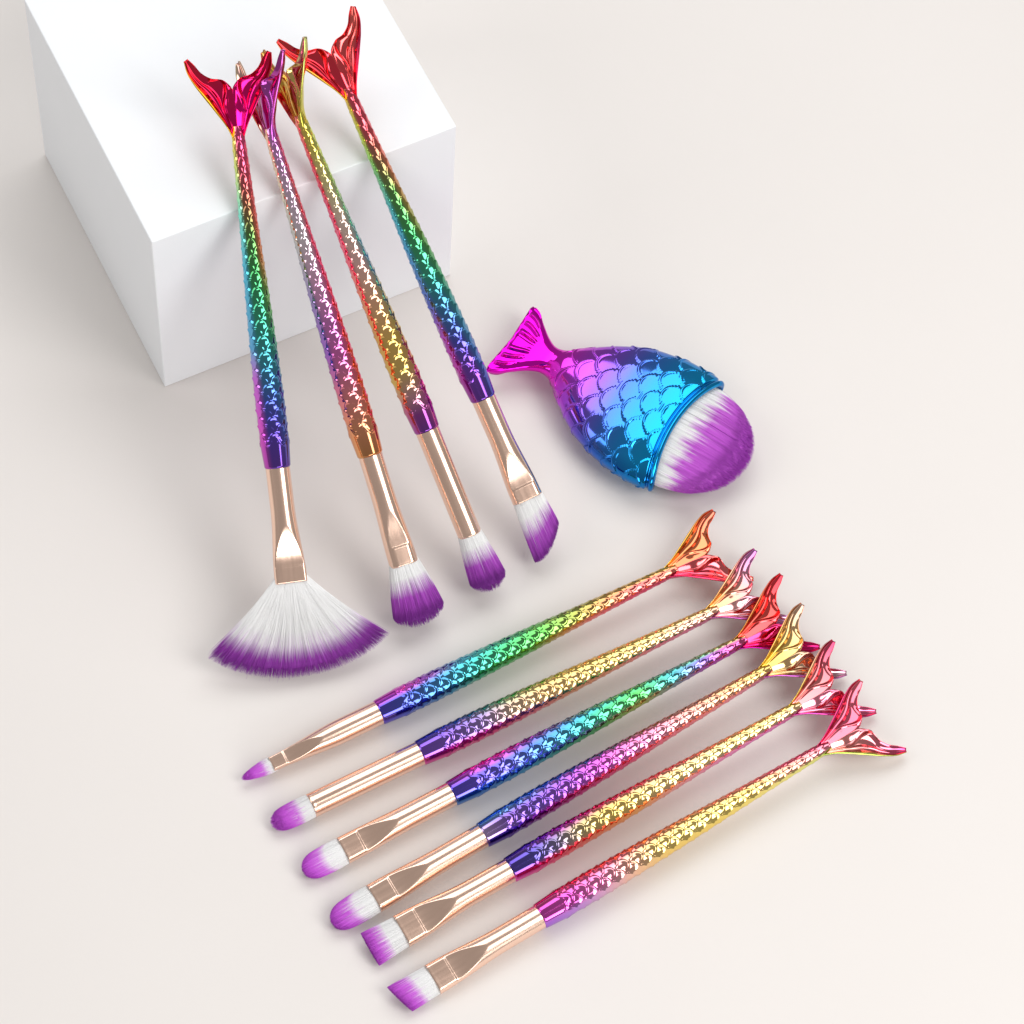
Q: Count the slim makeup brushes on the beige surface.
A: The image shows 10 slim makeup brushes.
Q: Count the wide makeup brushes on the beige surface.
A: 1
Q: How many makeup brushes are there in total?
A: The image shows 11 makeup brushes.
